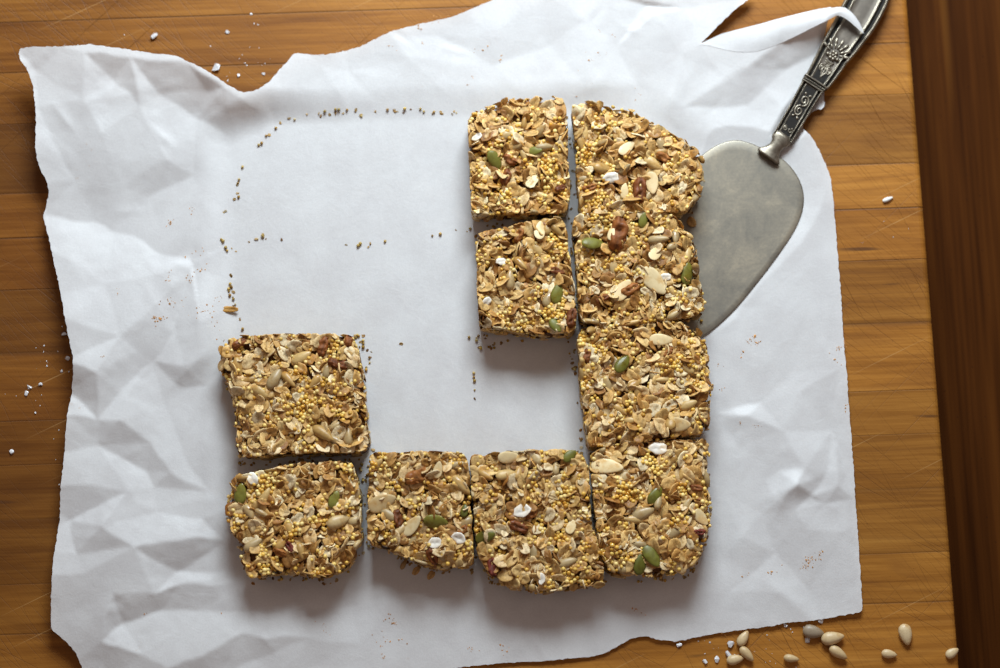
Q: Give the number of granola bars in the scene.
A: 10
